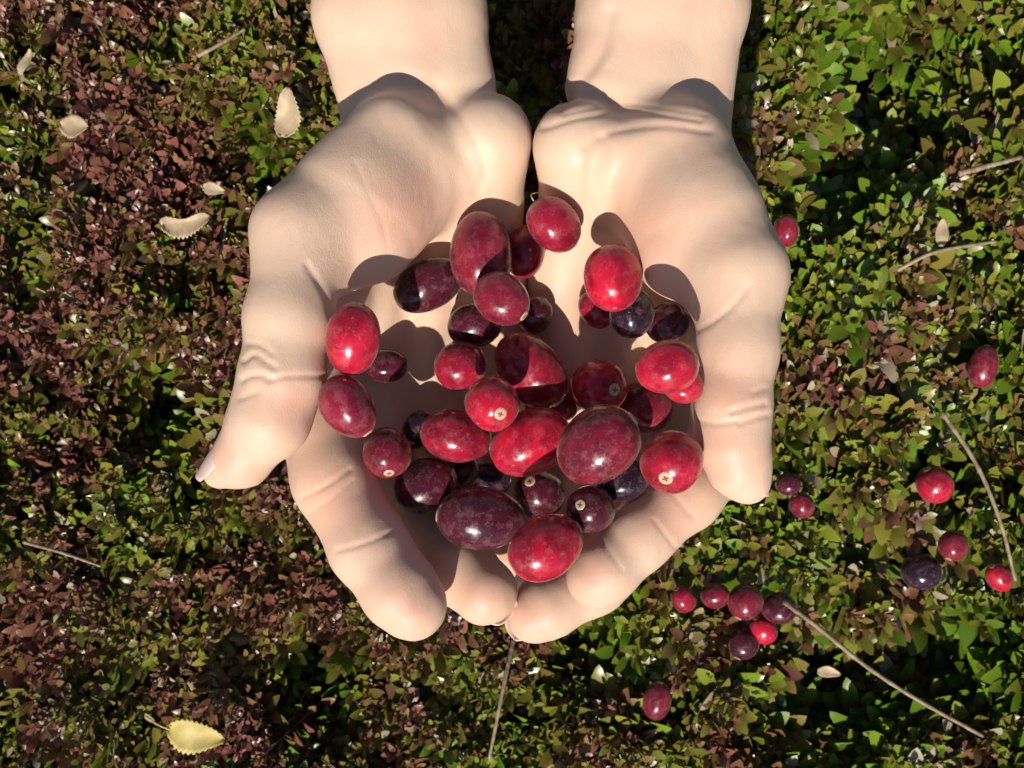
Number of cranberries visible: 51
